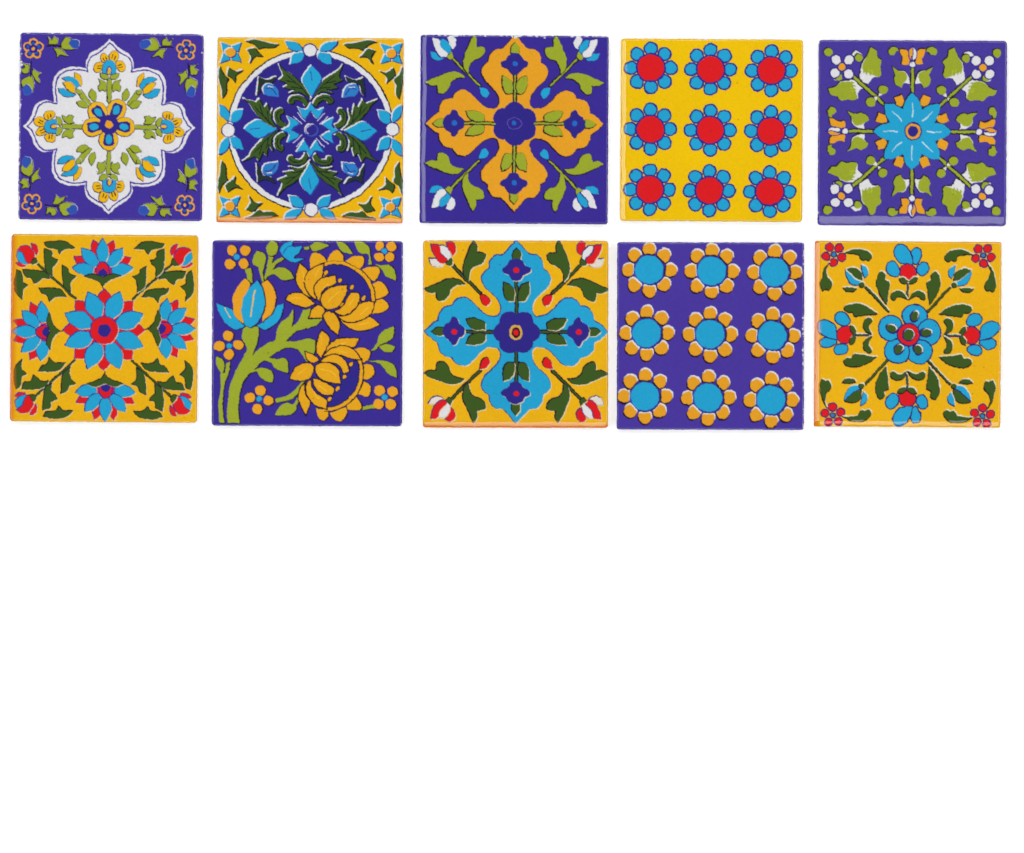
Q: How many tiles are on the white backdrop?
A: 10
